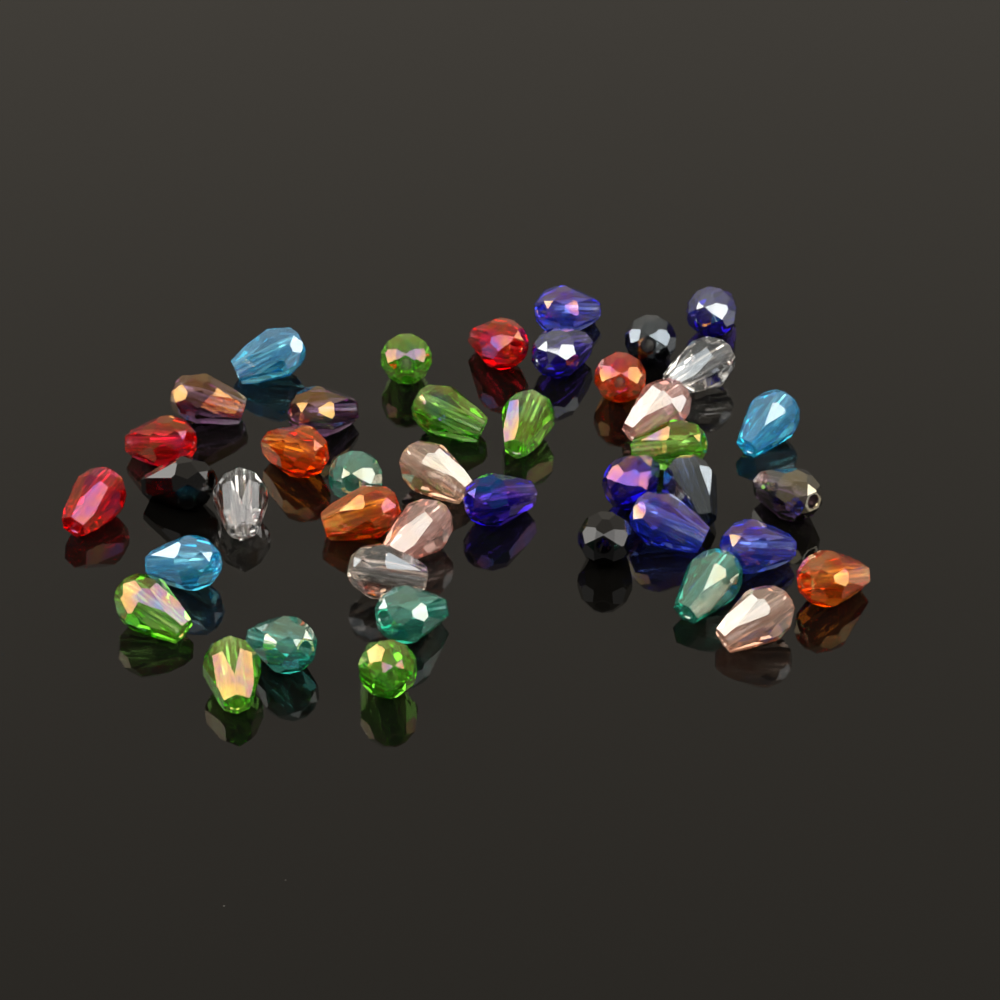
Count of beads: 42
